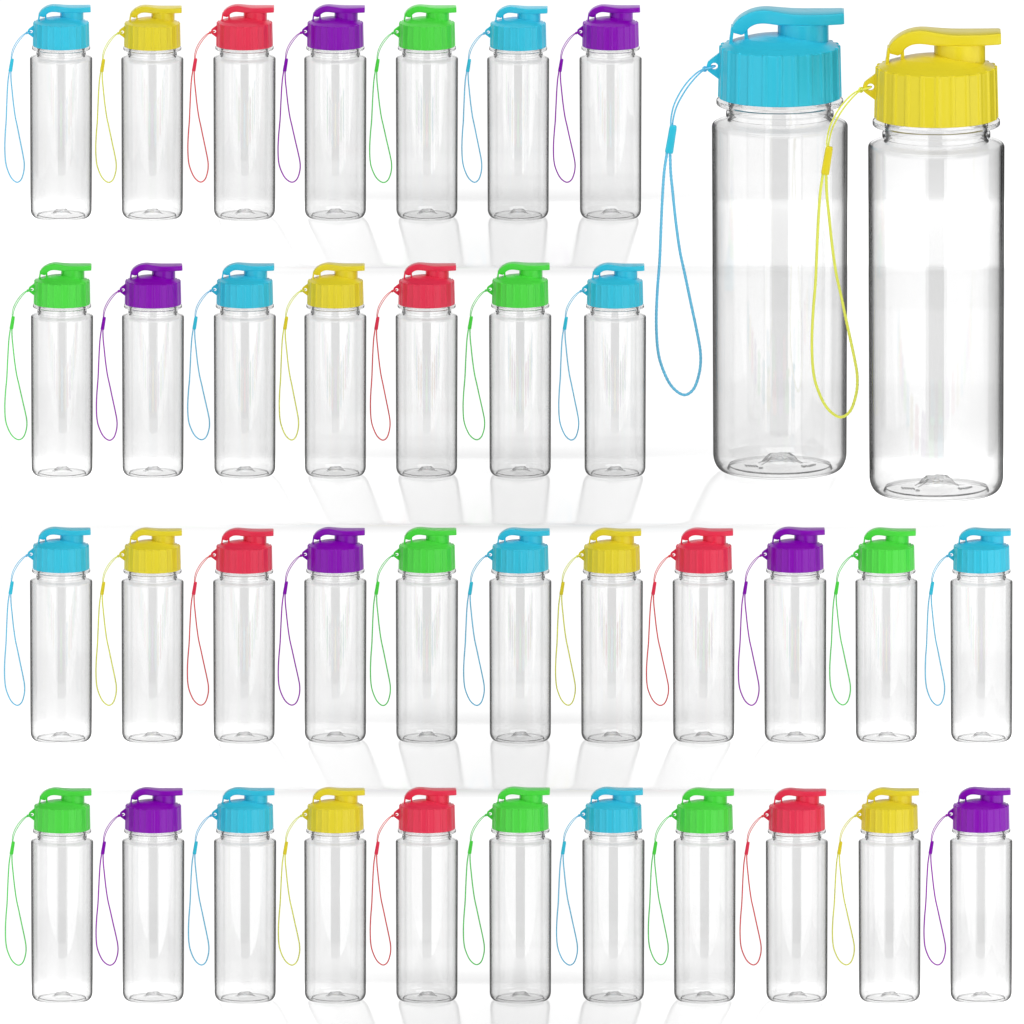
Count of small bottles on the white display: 36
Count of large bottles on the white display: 2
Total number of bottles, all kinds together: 38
